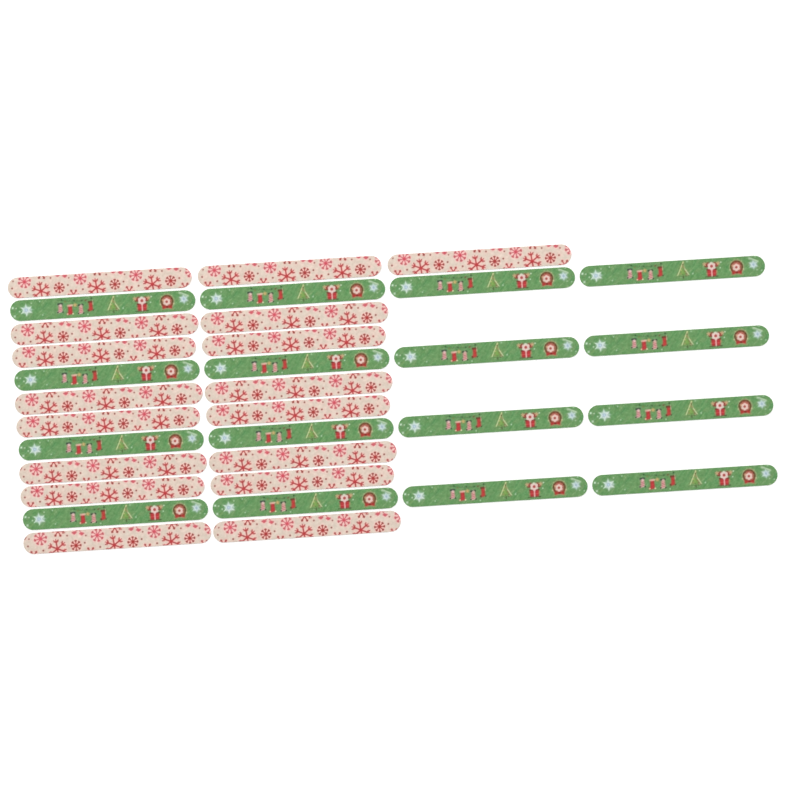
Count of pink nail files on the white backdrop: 17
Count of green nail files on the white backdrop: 16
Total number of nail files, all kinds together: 33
